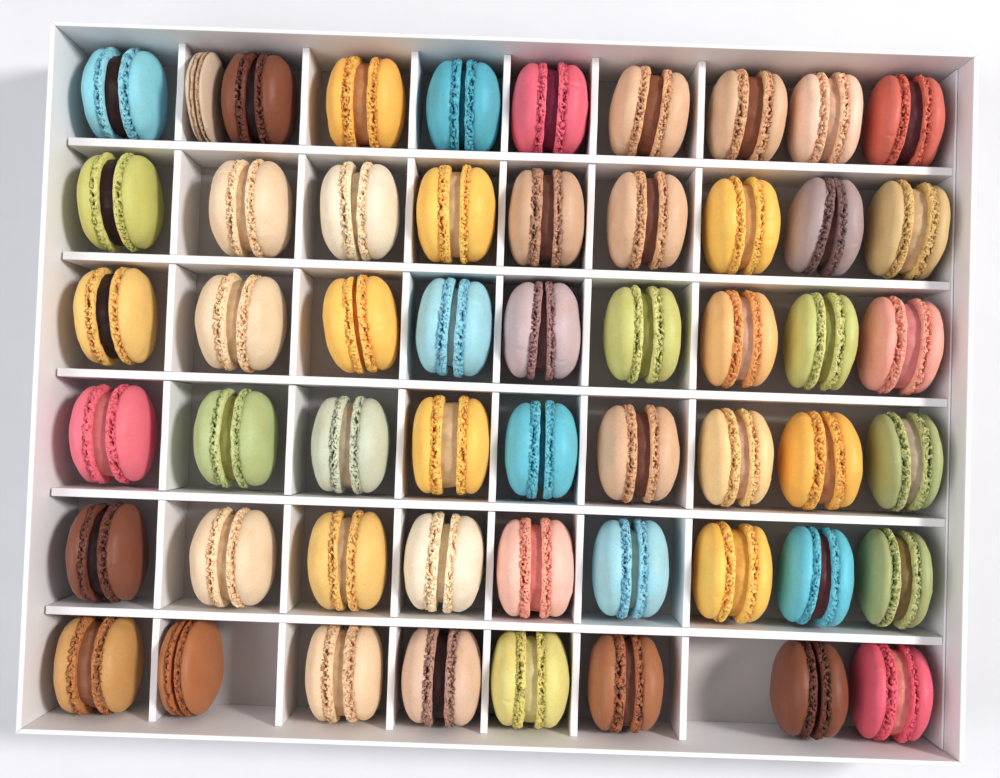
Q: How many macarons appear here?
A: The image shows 54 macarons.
